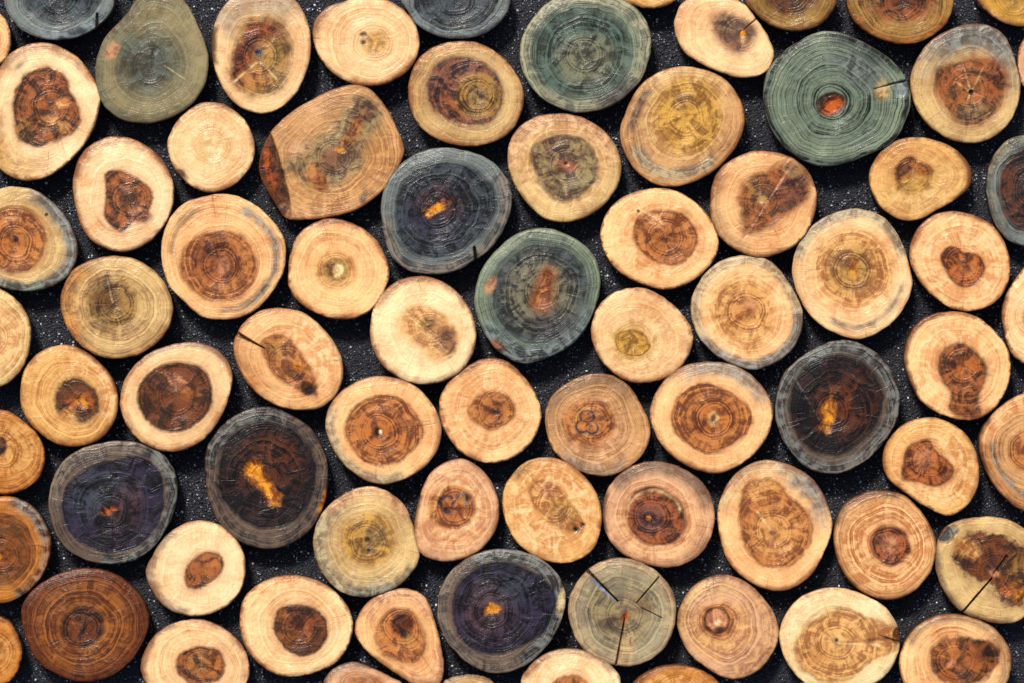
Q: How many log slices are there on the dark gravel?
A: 76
